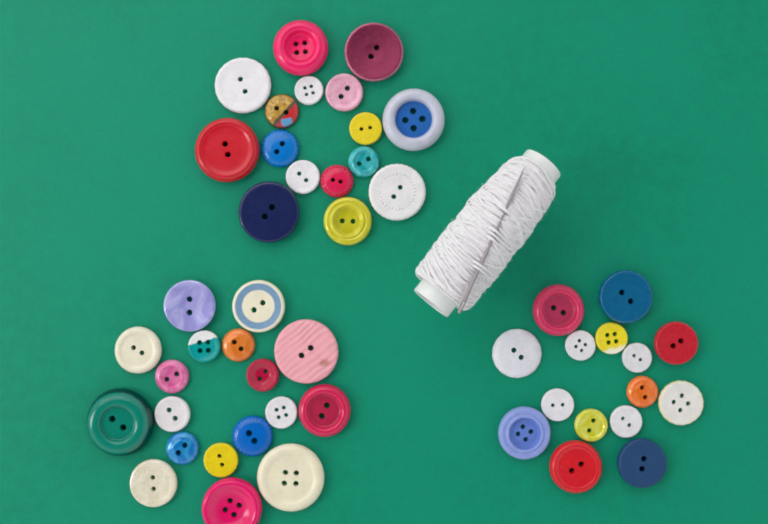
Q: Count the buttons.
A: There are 49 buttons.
